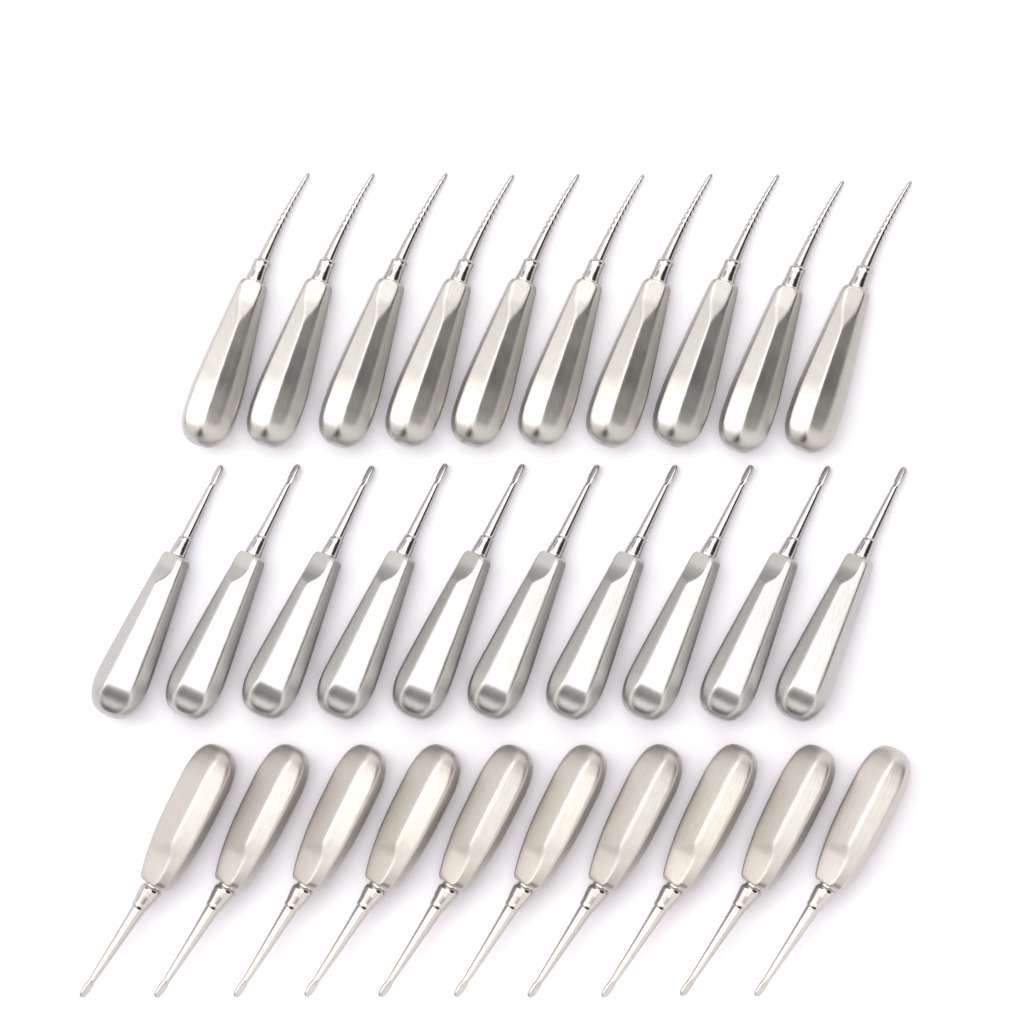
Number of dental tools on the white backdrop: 30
